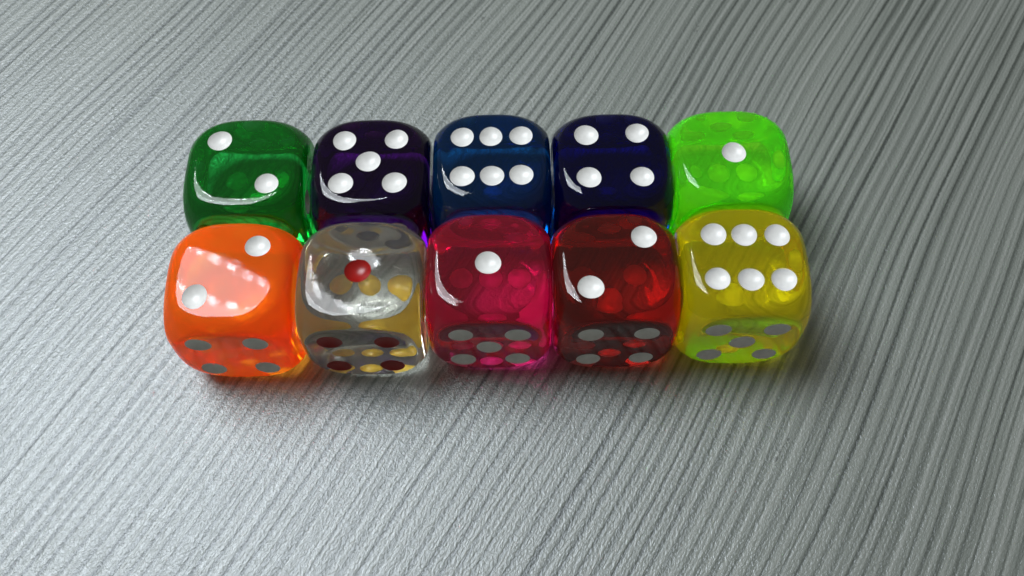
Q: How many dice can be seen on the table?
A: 10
